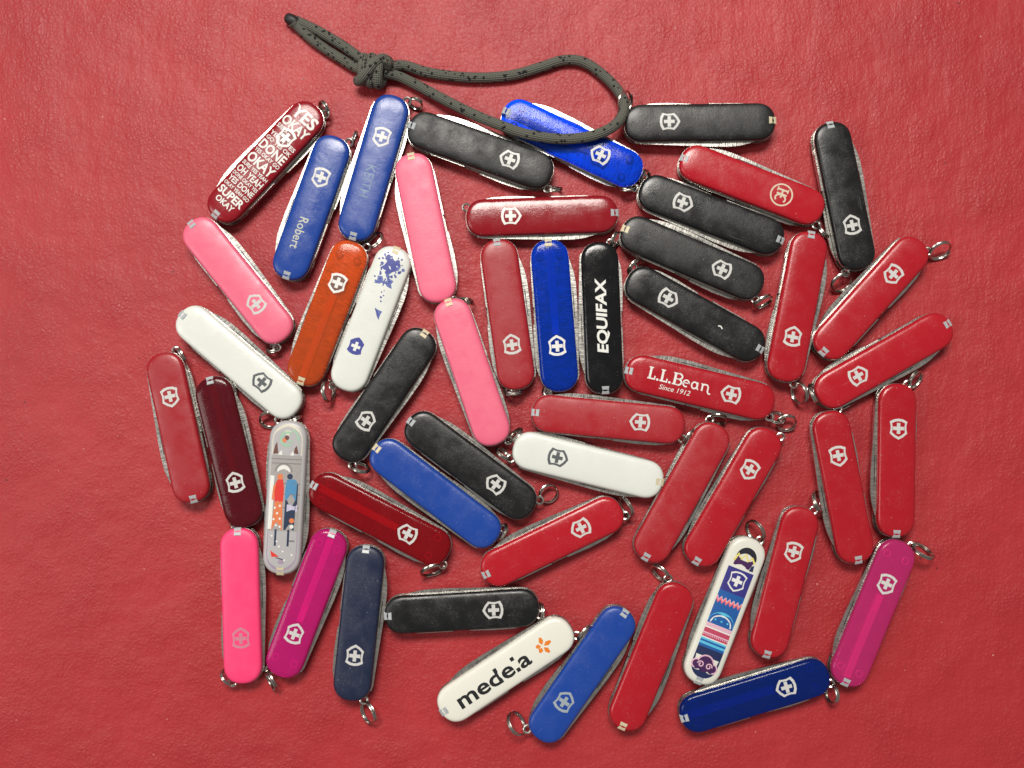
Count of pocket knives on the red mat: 50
